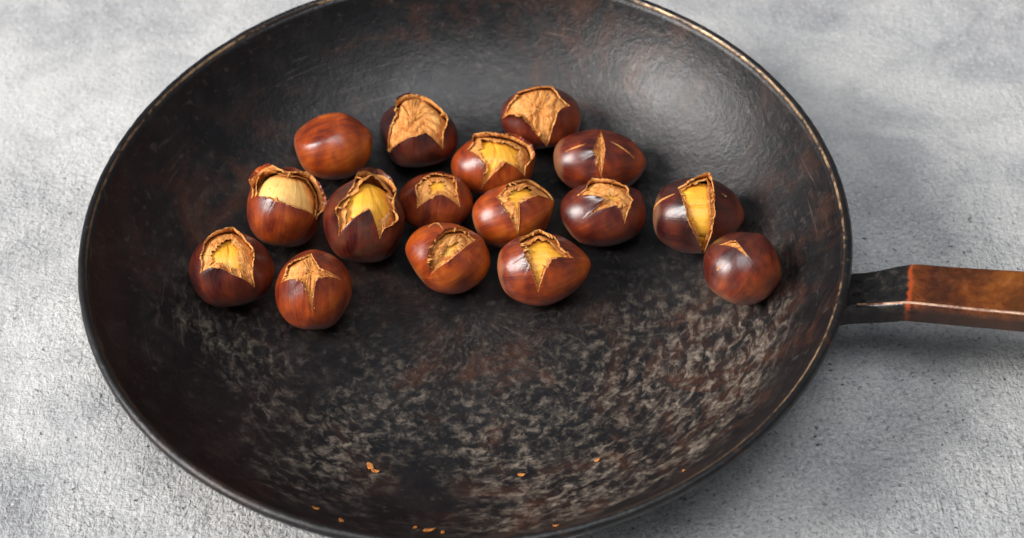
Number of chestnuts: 16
